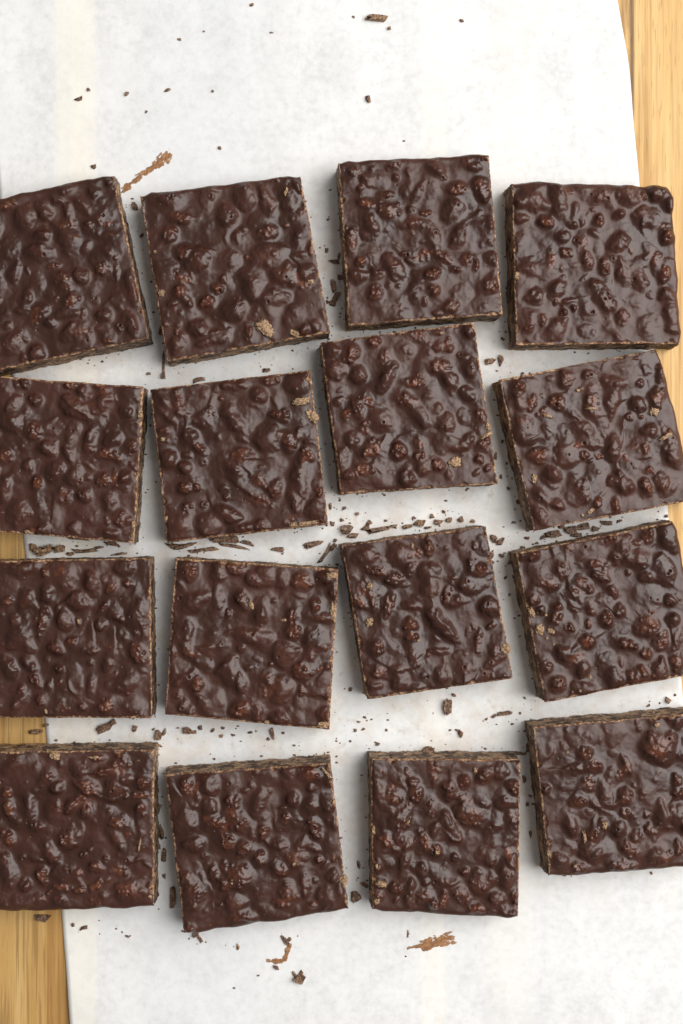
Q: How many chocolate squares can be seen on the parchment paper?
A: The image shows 16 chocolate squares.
